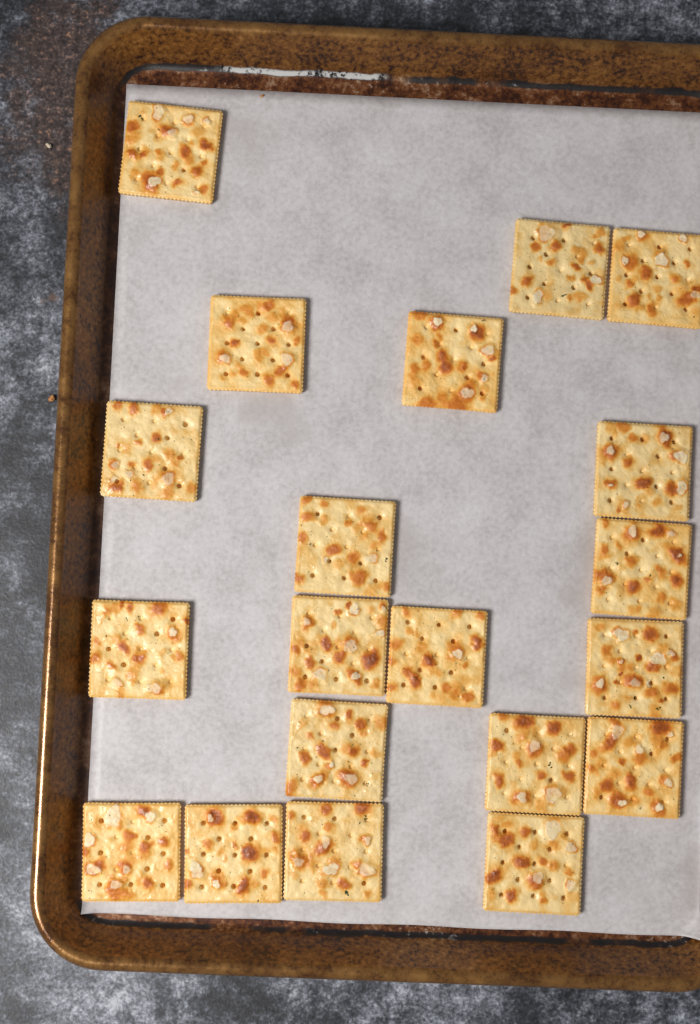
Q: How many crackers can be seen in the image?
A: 20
